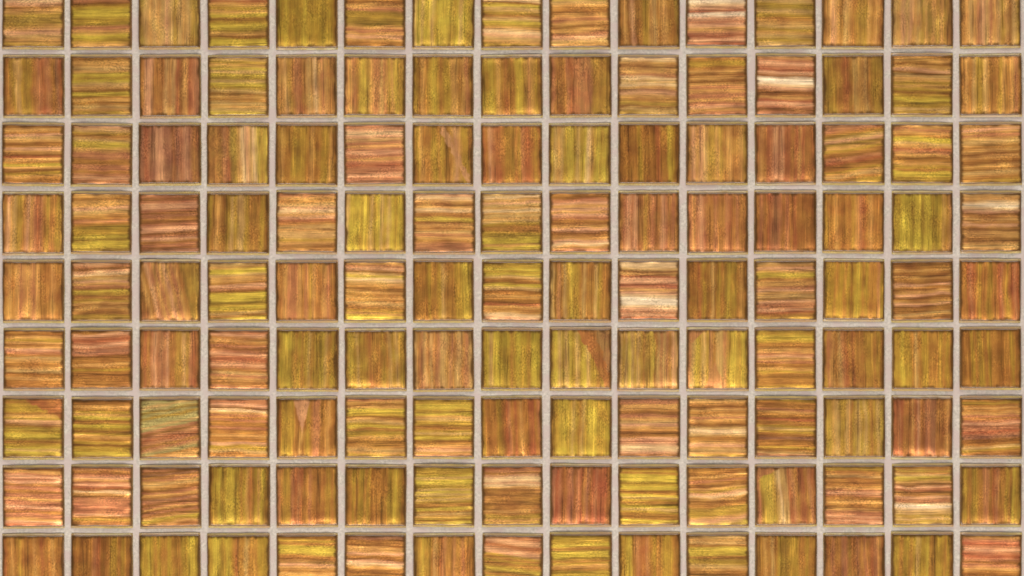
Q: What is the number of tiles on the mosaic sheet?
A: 135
